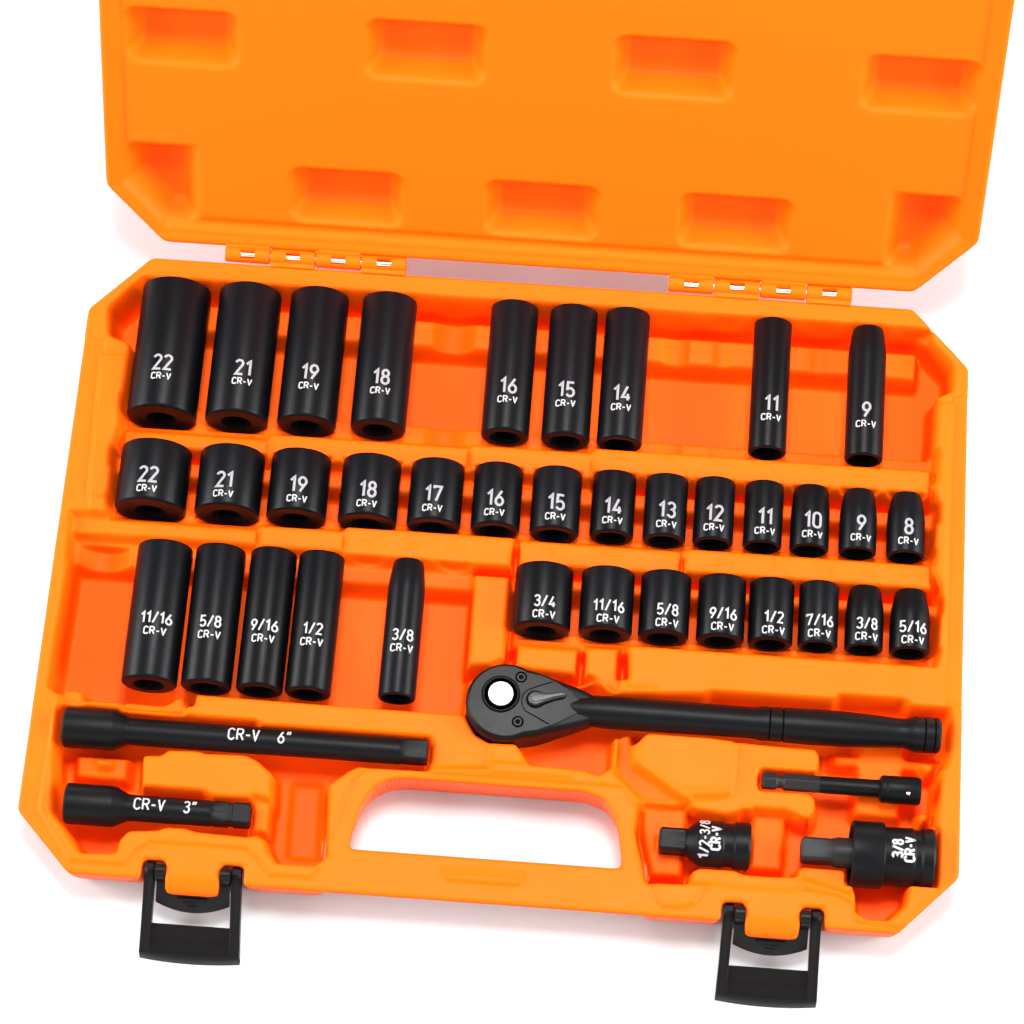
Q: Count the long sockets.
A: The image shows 14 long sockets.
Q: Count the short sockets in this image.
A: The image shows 22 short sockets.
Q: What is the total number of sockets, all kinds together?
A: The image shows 36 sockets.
